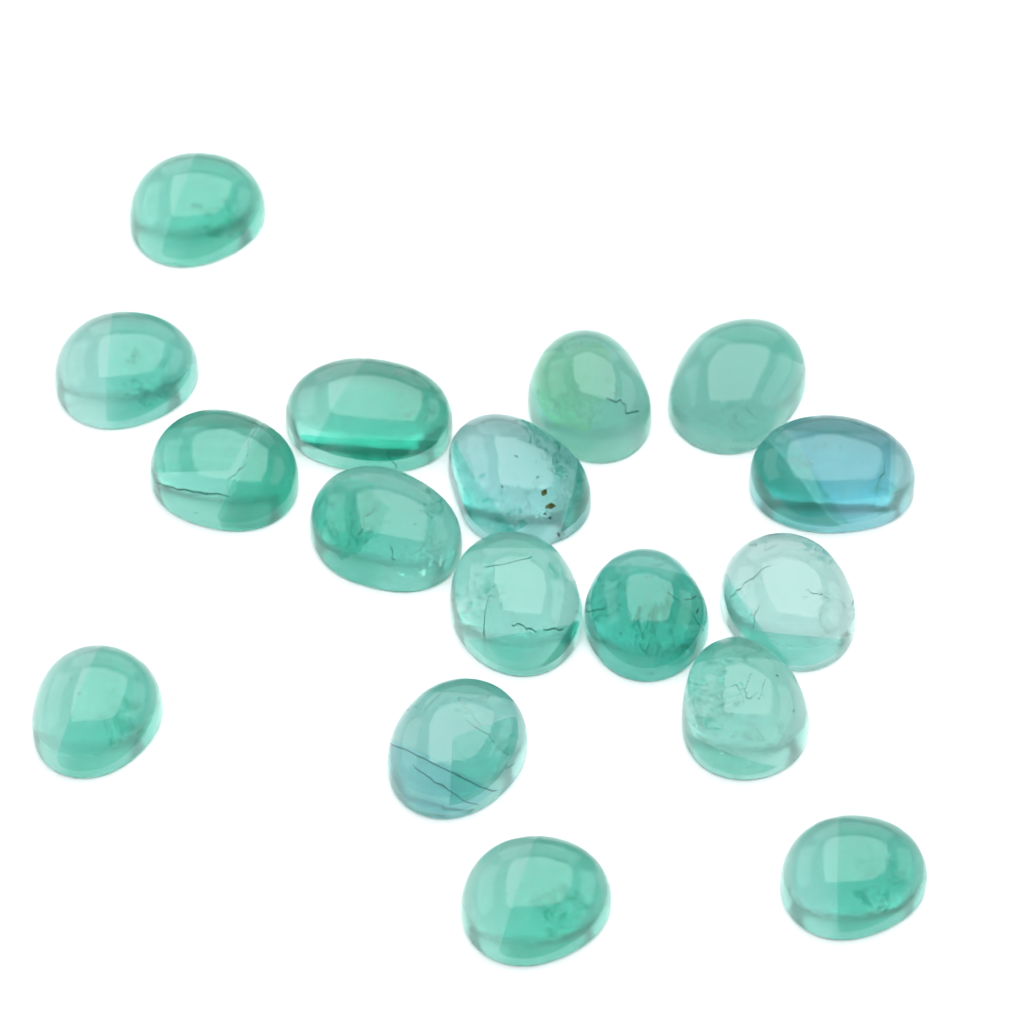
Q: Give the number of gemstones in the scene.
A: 17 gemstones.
